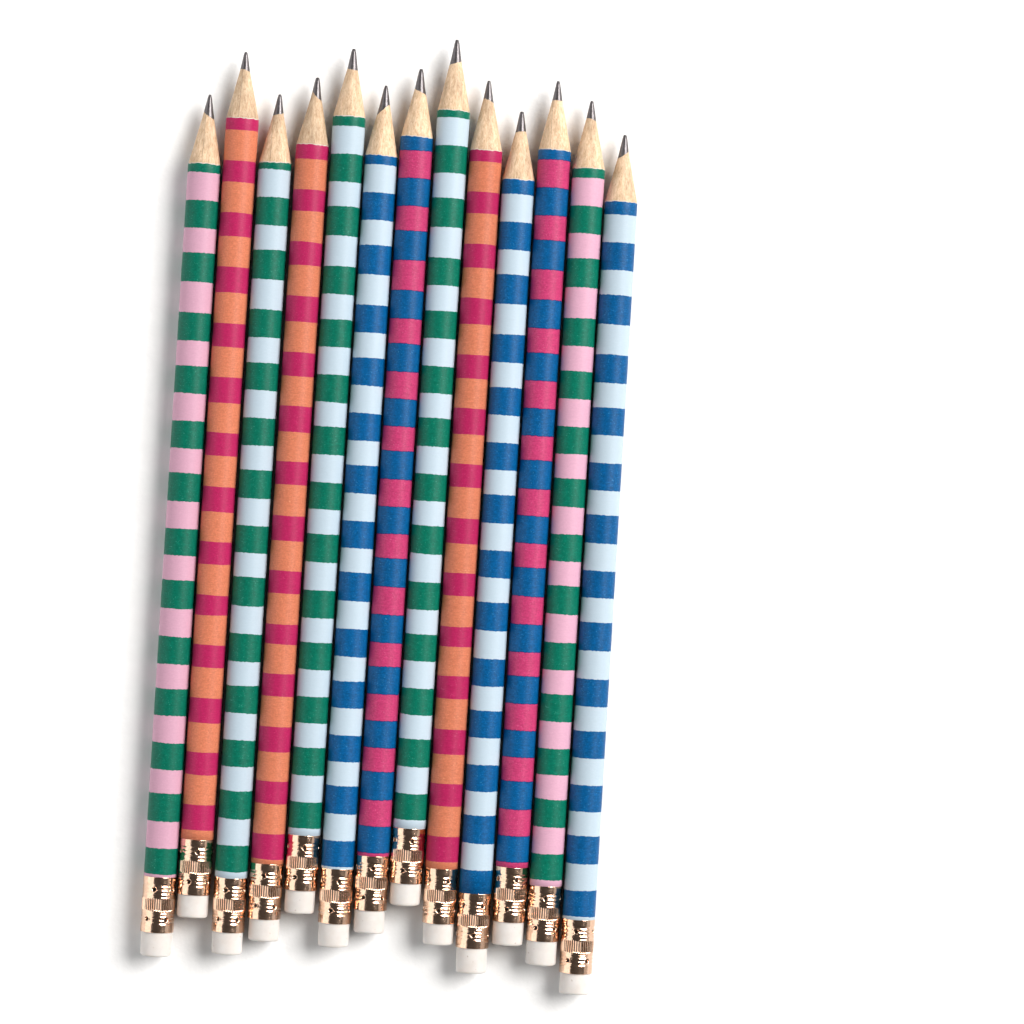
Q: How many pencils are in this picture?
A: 13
